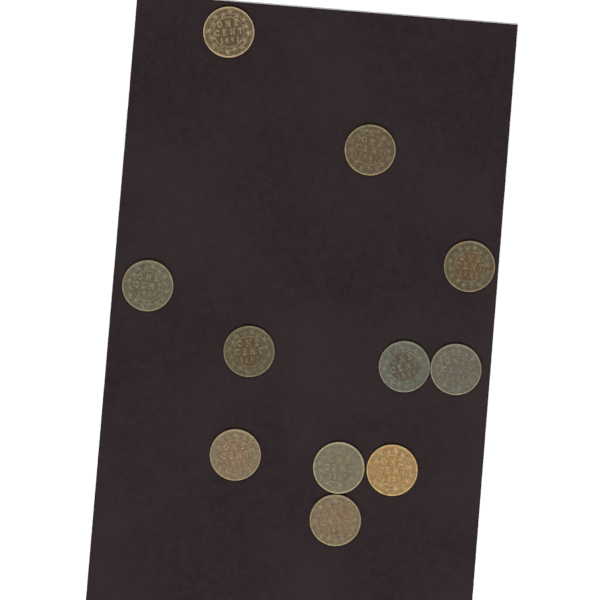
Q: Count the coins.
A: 11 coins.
